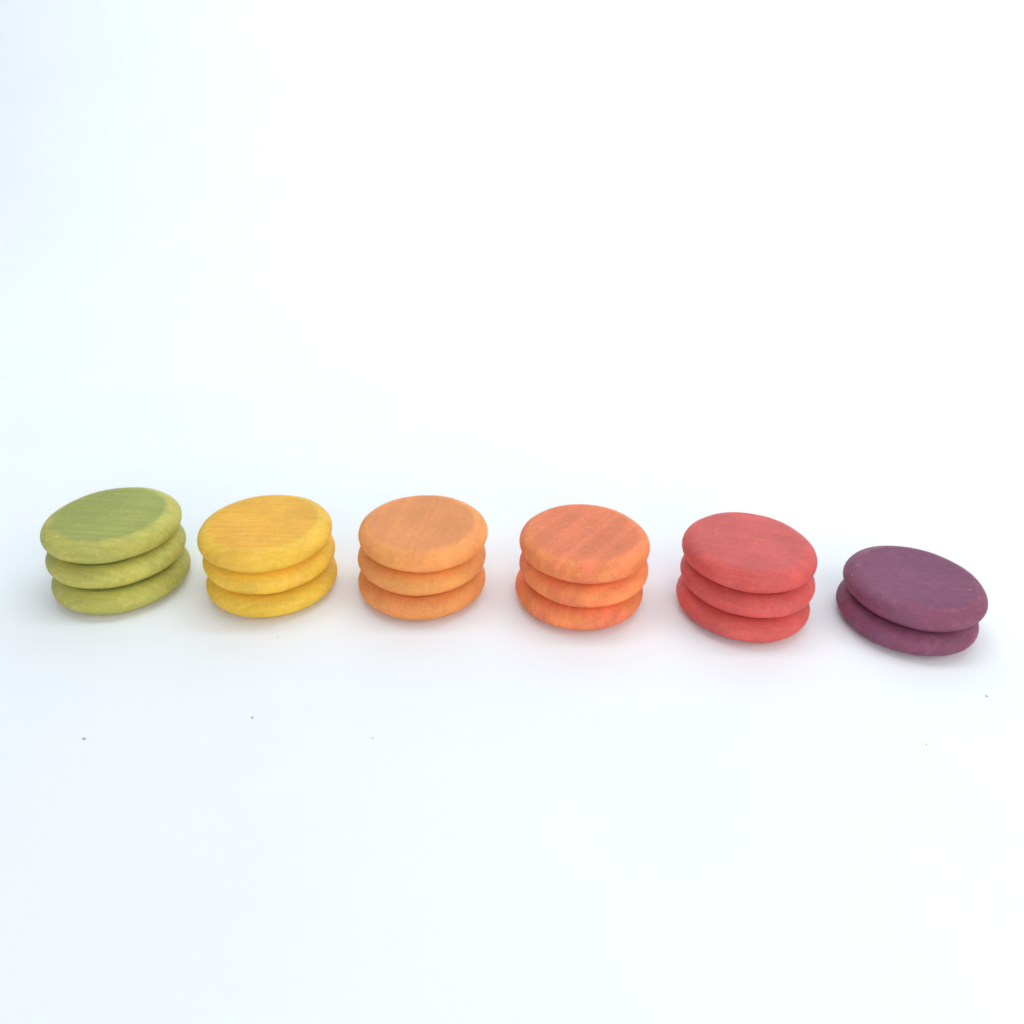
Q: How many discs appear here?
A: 17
